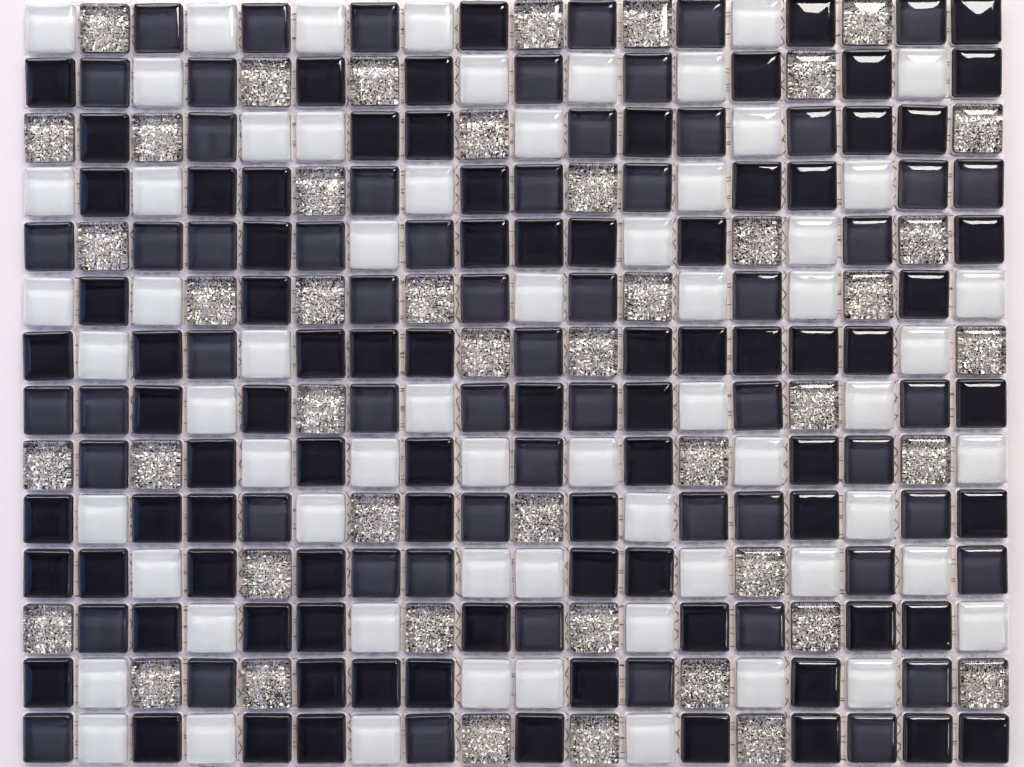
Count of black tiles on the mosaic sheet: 84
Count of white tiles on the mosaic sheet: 64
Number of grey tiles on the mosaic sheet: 59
